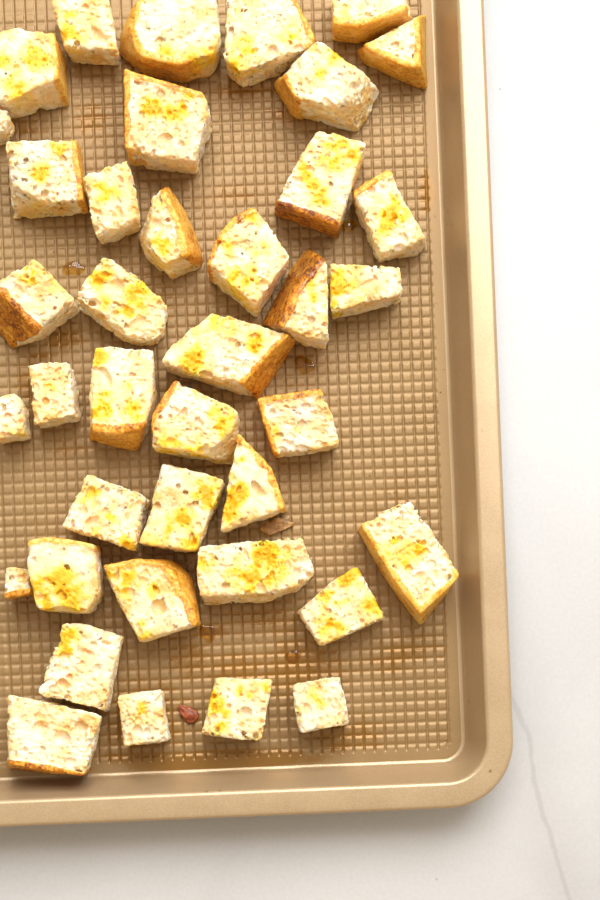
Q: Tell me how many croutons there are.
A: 39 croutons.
